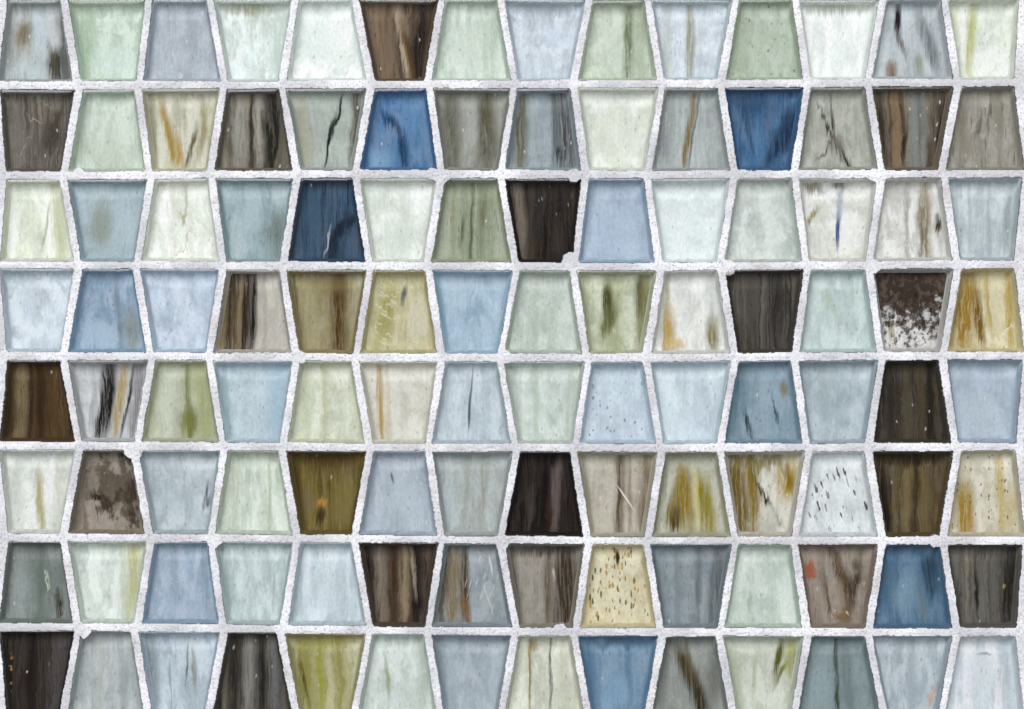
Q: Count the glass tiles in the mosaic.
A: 112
